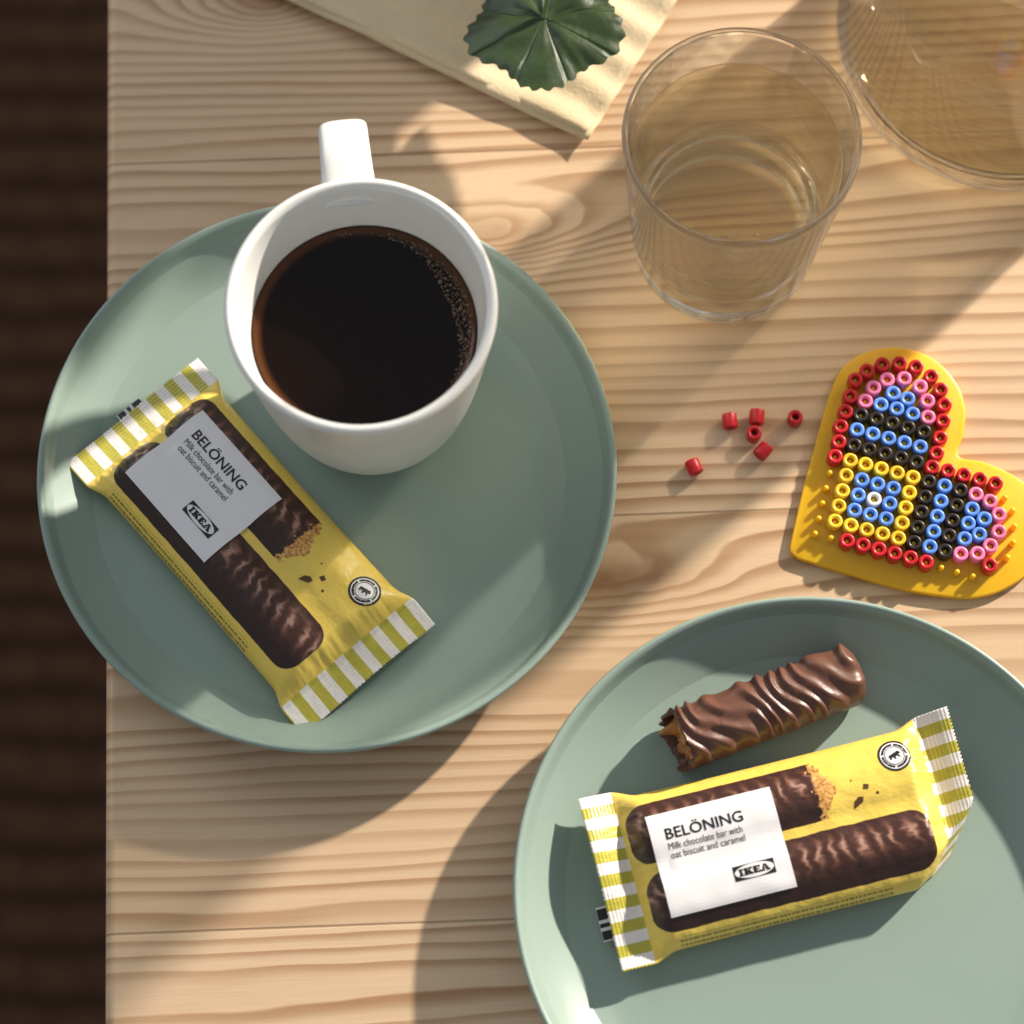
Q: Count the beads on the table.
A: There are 113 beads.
